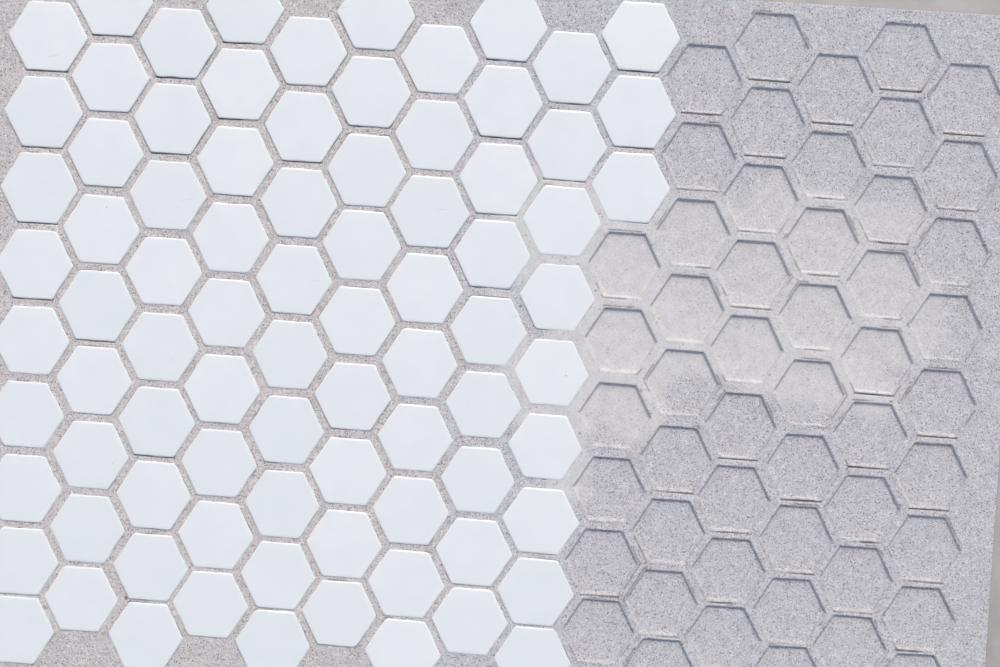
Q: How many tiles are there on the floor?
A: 84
